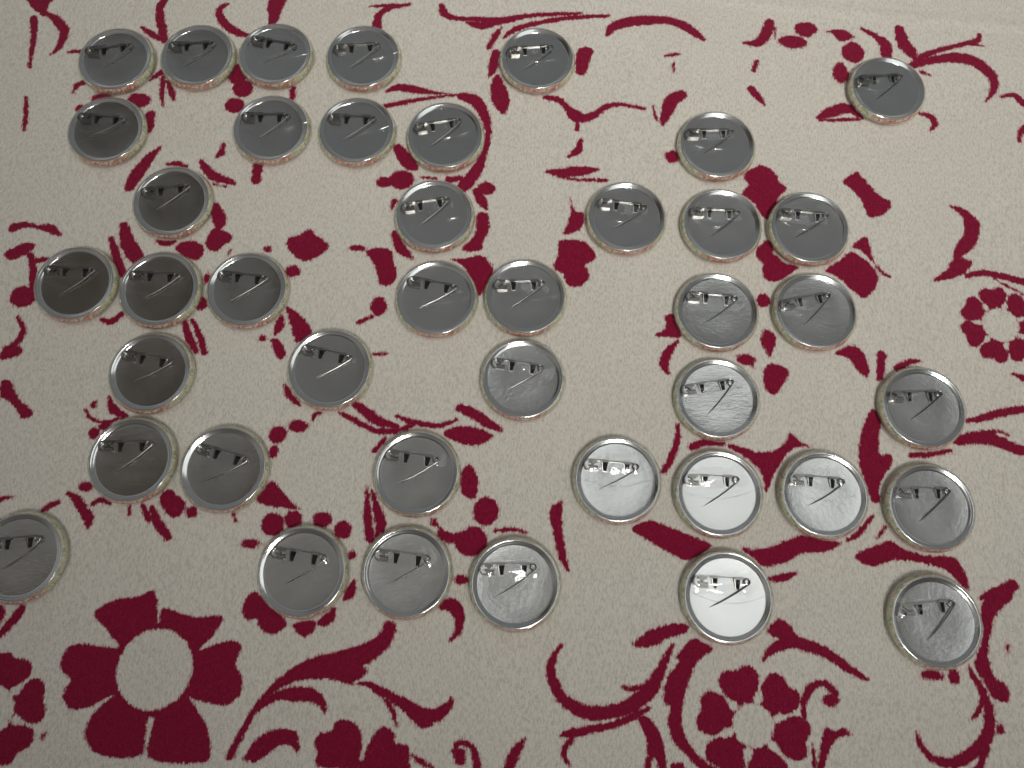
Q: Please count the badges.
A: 41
